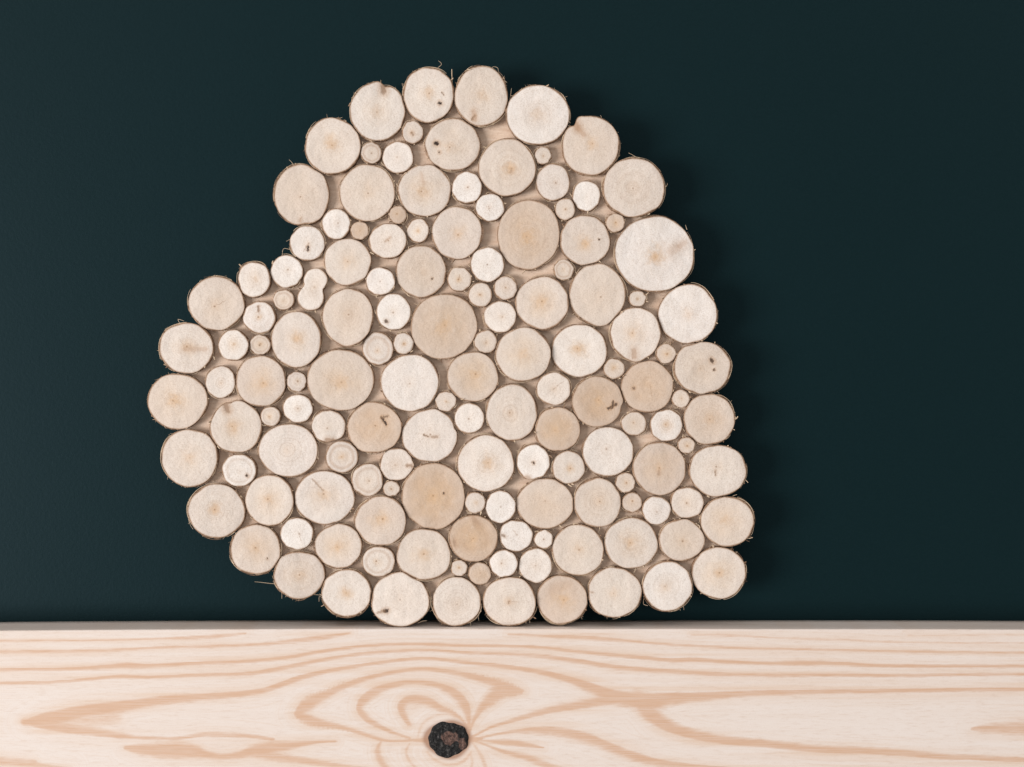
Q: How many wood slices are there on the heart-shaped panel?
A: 143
